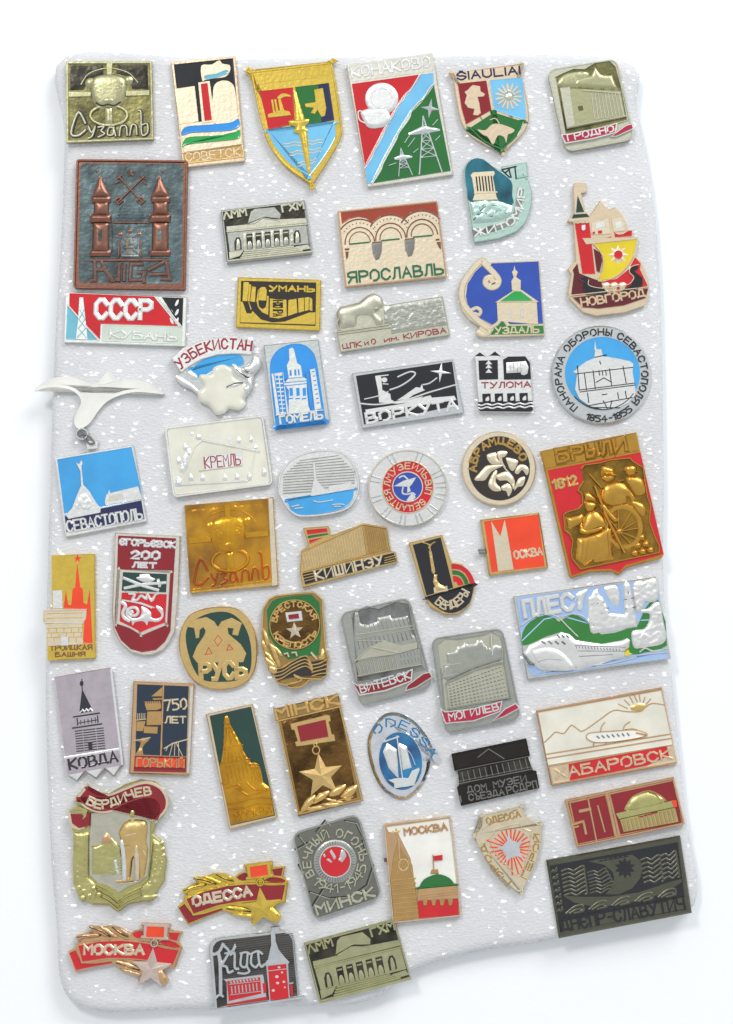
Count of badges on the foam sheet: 54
